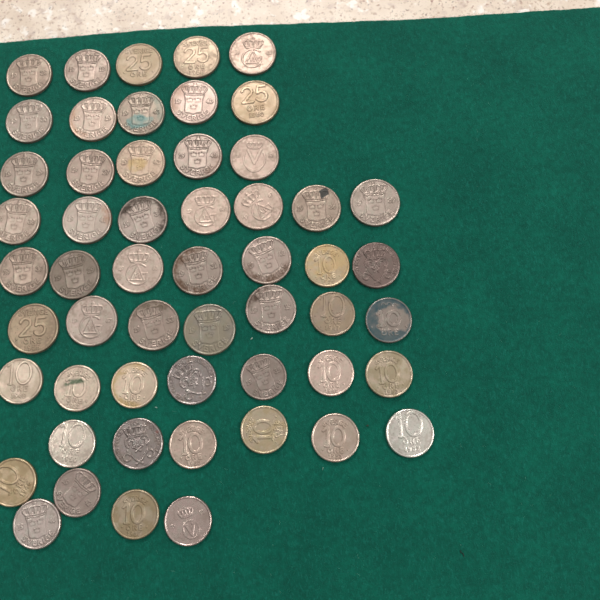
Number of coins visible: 54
